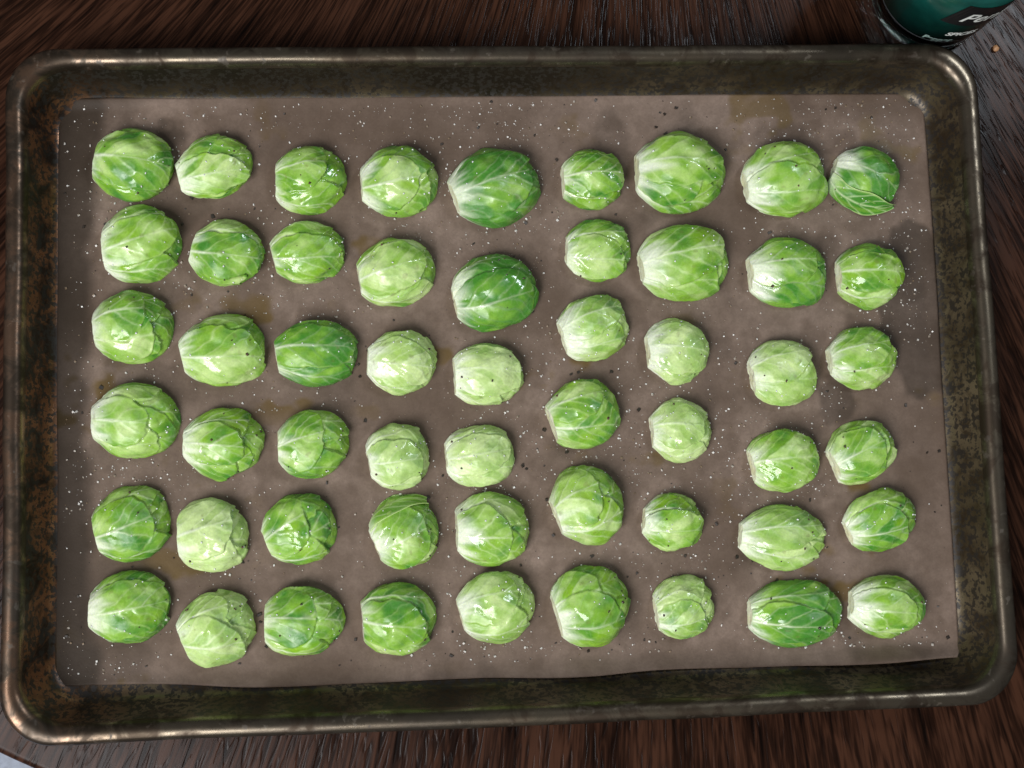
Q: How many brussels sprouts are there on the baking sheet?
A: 54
